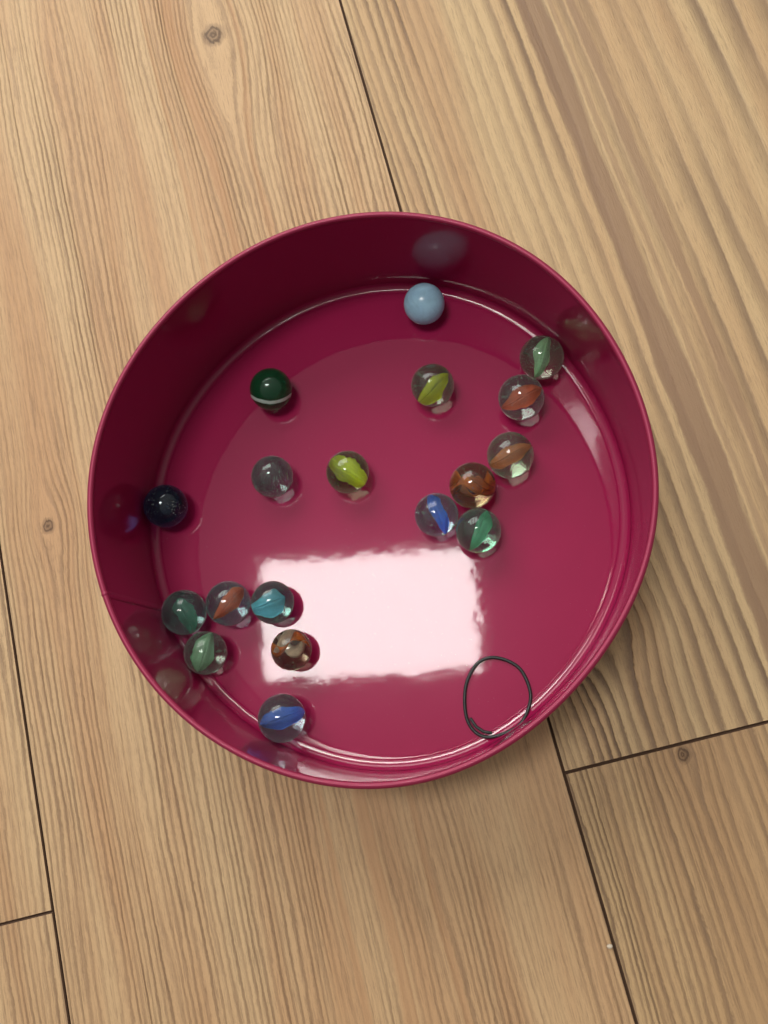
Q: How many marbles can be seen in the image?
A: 18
